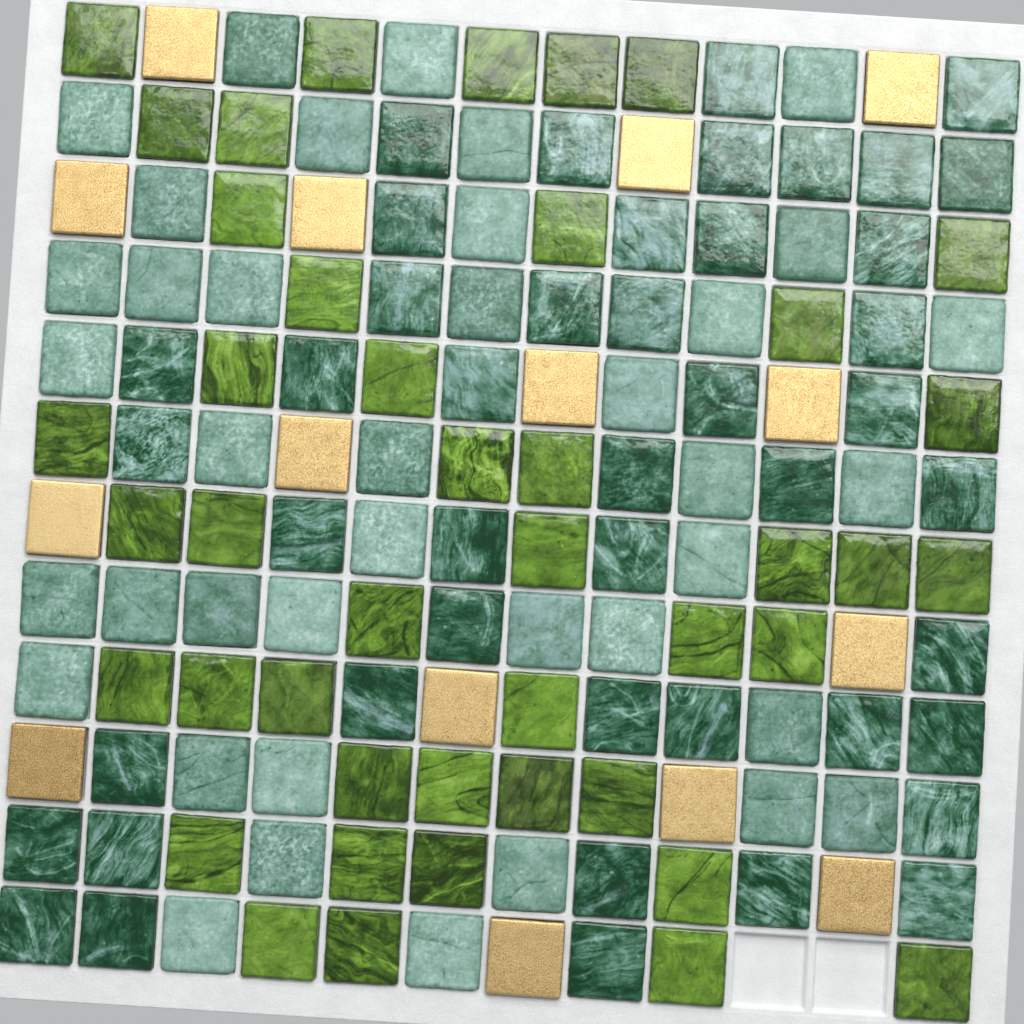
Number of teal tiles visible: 84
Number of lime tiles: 43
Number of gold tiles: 15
